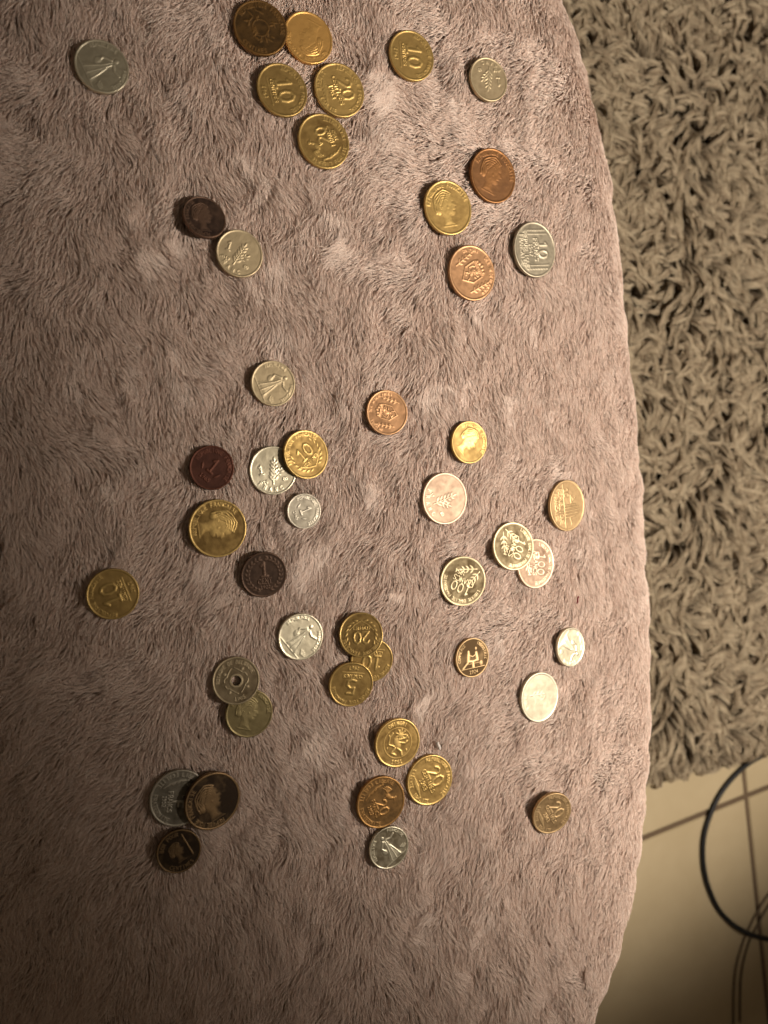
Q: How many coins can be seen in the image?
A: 46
